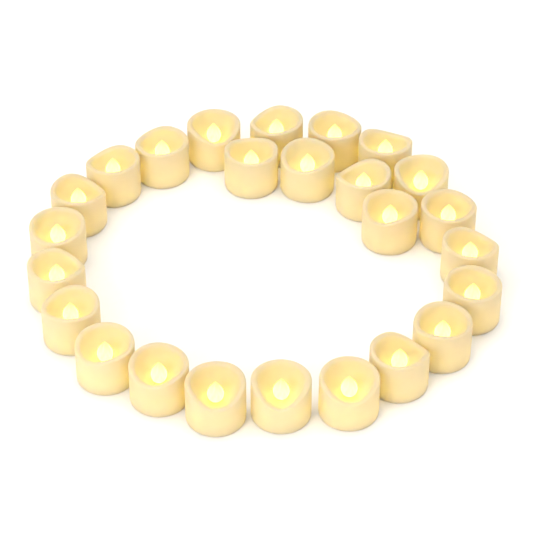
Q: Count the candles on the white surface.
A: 25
